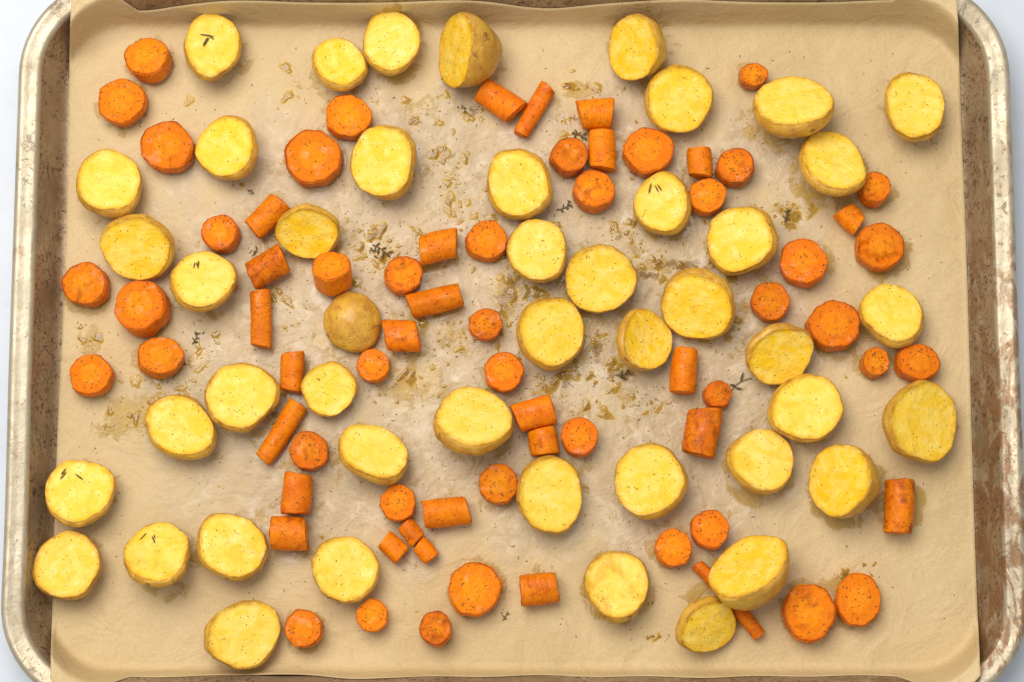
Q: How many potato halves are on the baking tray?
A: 46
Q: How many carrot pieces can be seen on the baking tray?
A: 69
